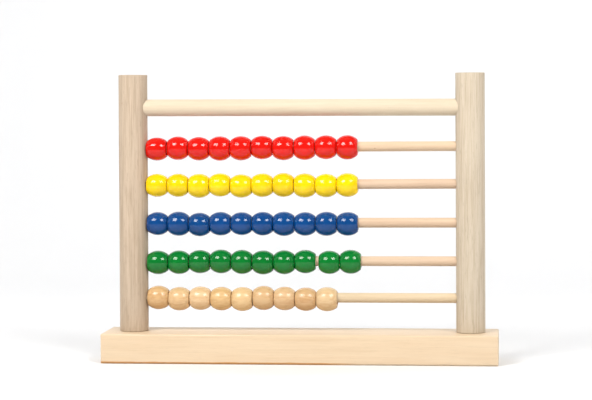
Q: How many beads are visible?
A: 49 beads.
